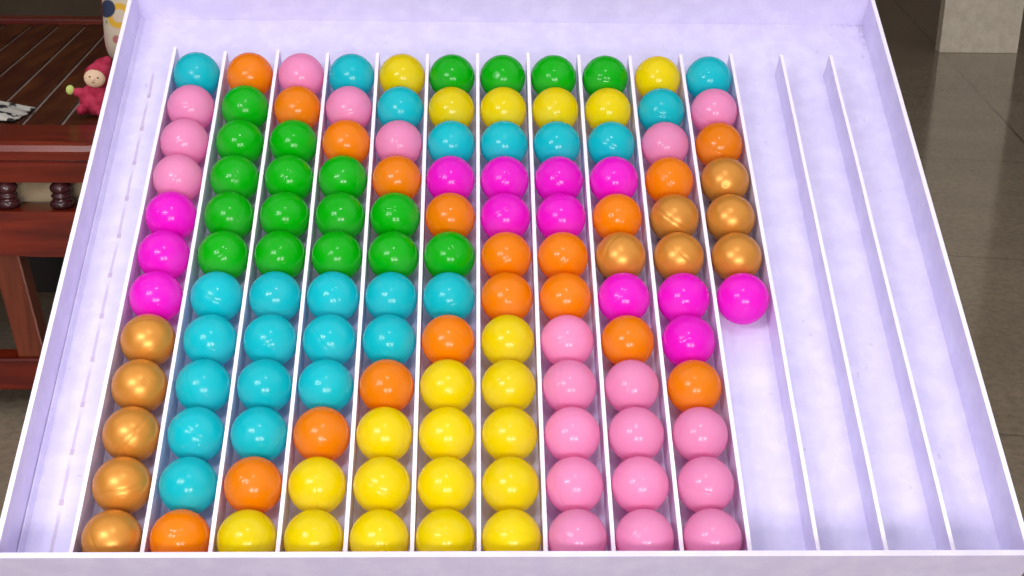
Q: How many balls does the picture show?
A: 127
